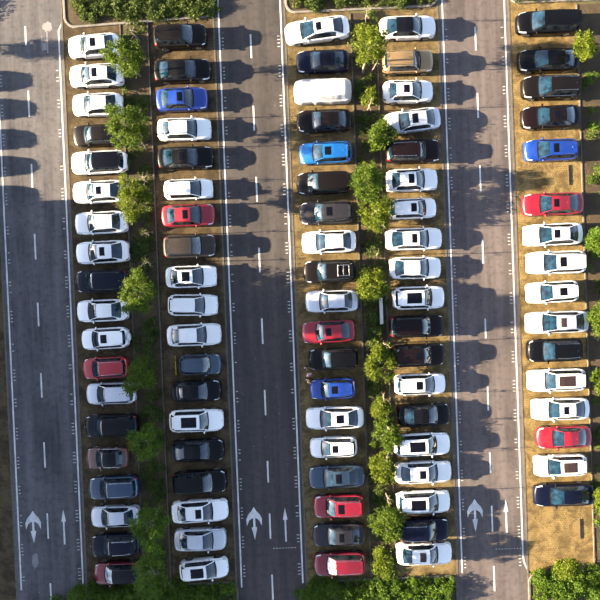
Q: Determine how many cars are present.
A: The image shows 92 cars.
